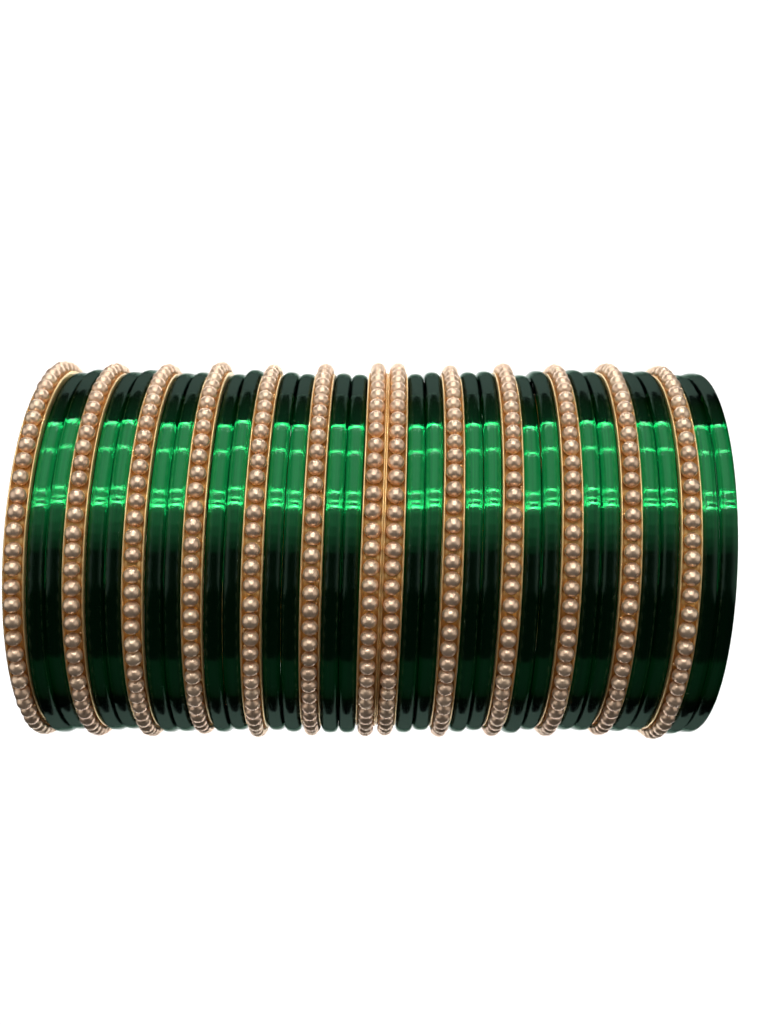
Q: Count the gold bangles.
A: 13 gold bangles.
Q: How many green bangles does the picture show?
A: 24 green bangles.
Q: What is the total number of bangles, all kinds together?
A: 37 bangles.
